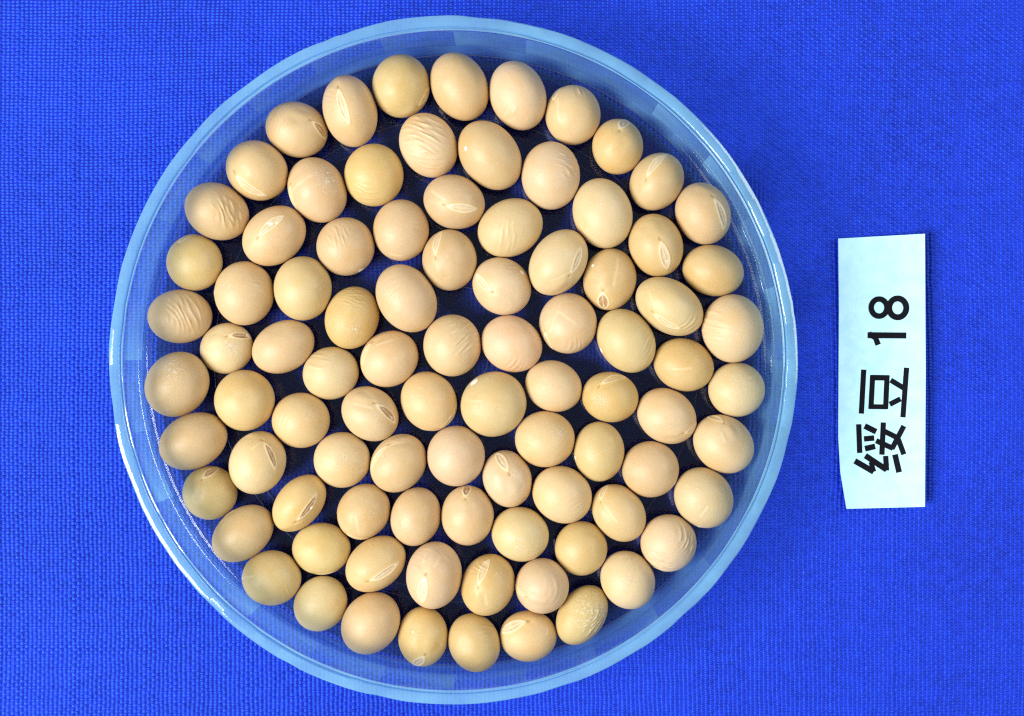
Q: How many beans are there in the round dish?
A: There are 90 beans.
